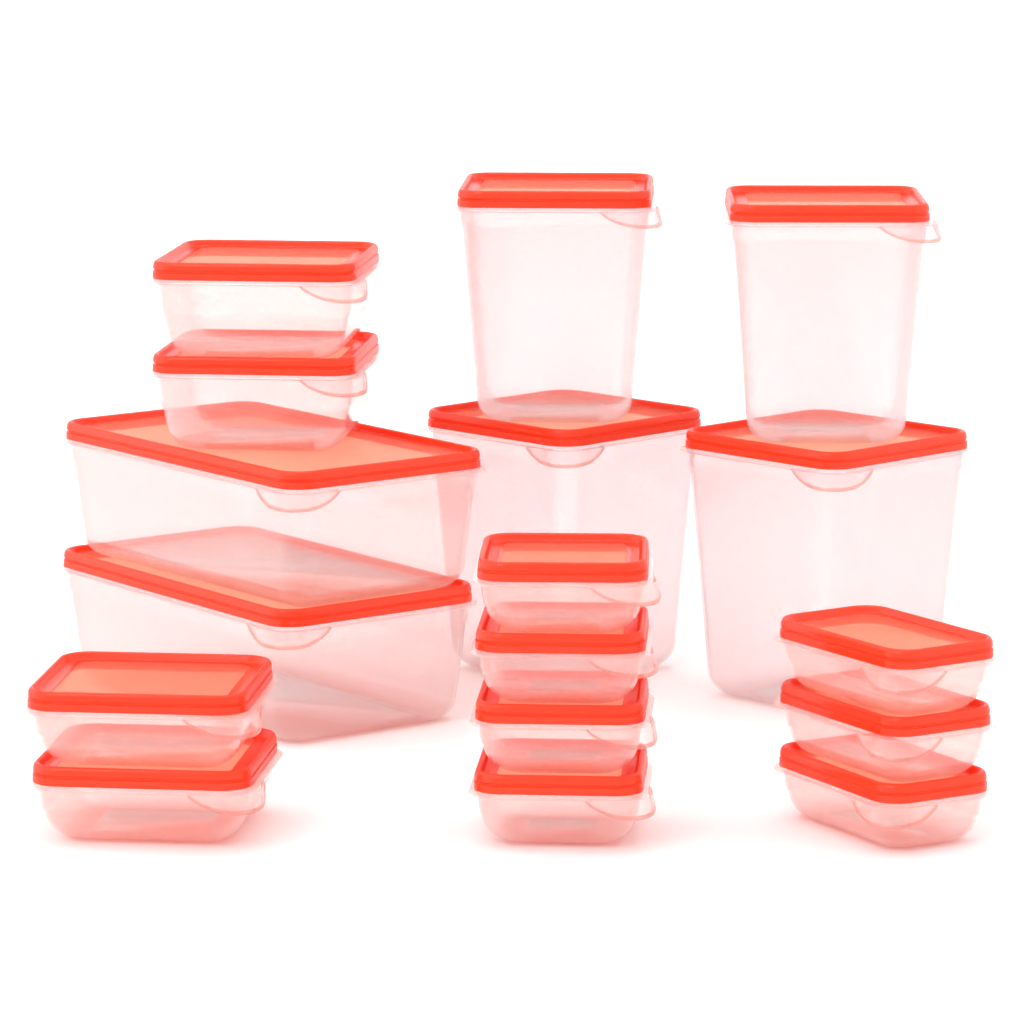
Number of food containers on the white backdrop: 17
